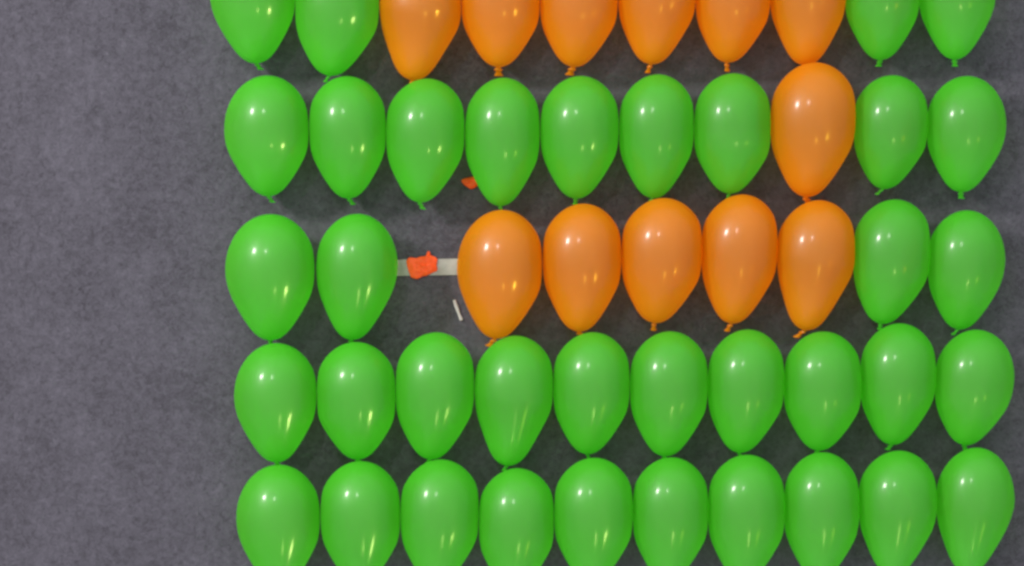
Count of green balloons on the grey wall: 37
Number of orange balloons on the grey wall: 12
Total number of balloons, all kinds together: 49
